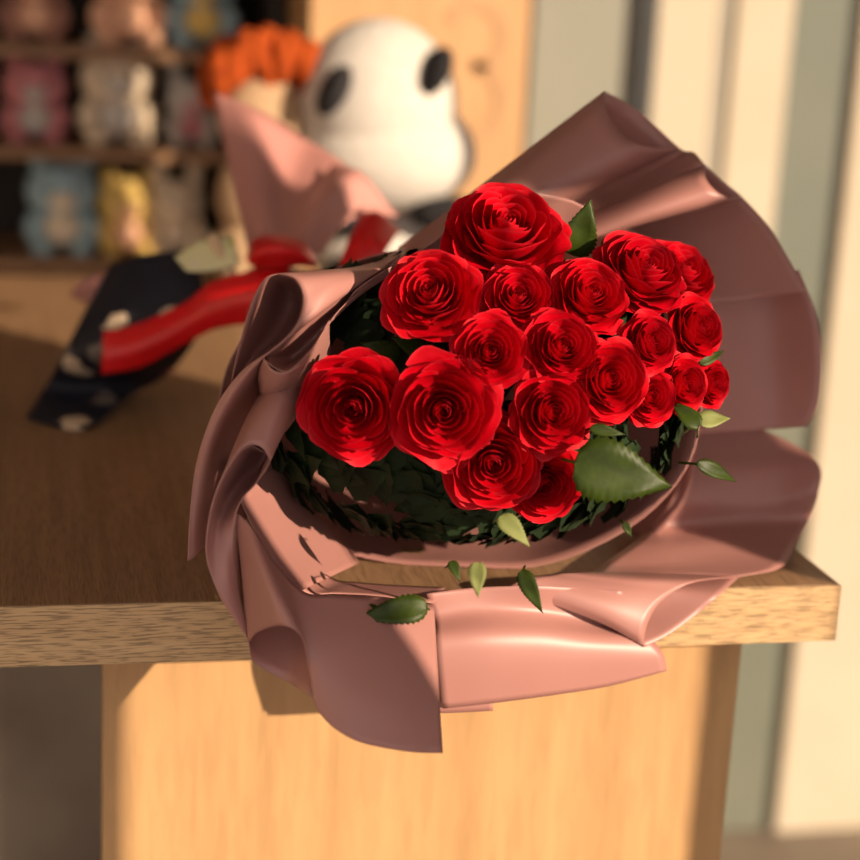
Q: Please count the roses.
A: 19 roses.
